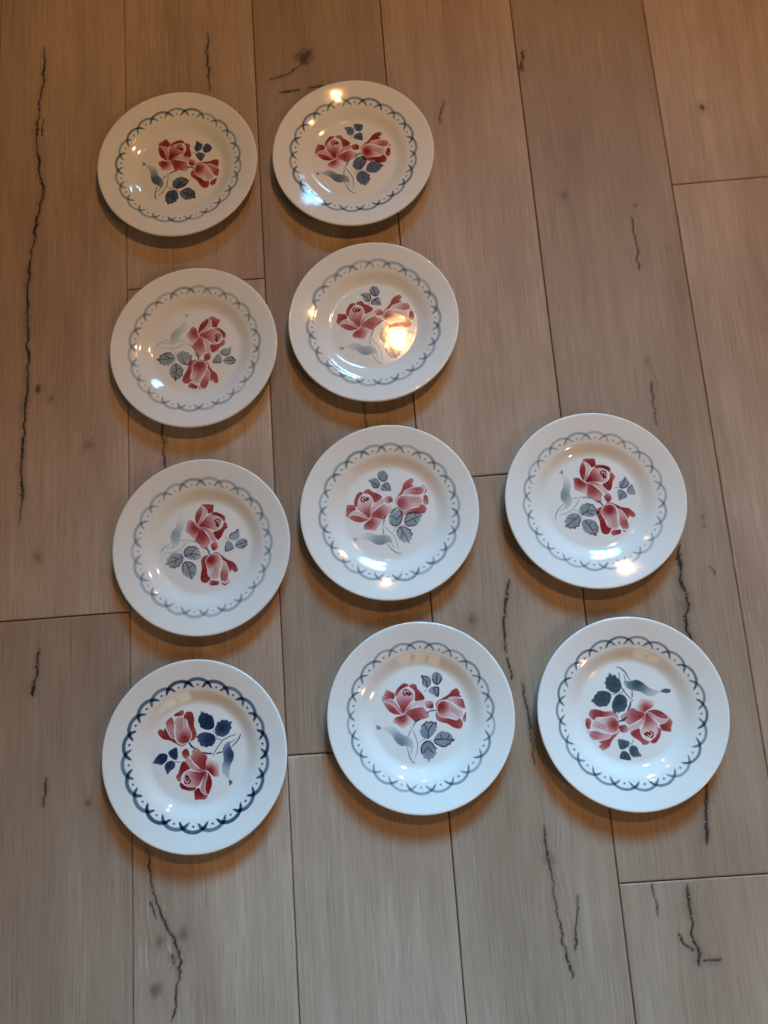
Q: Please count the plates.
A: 10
